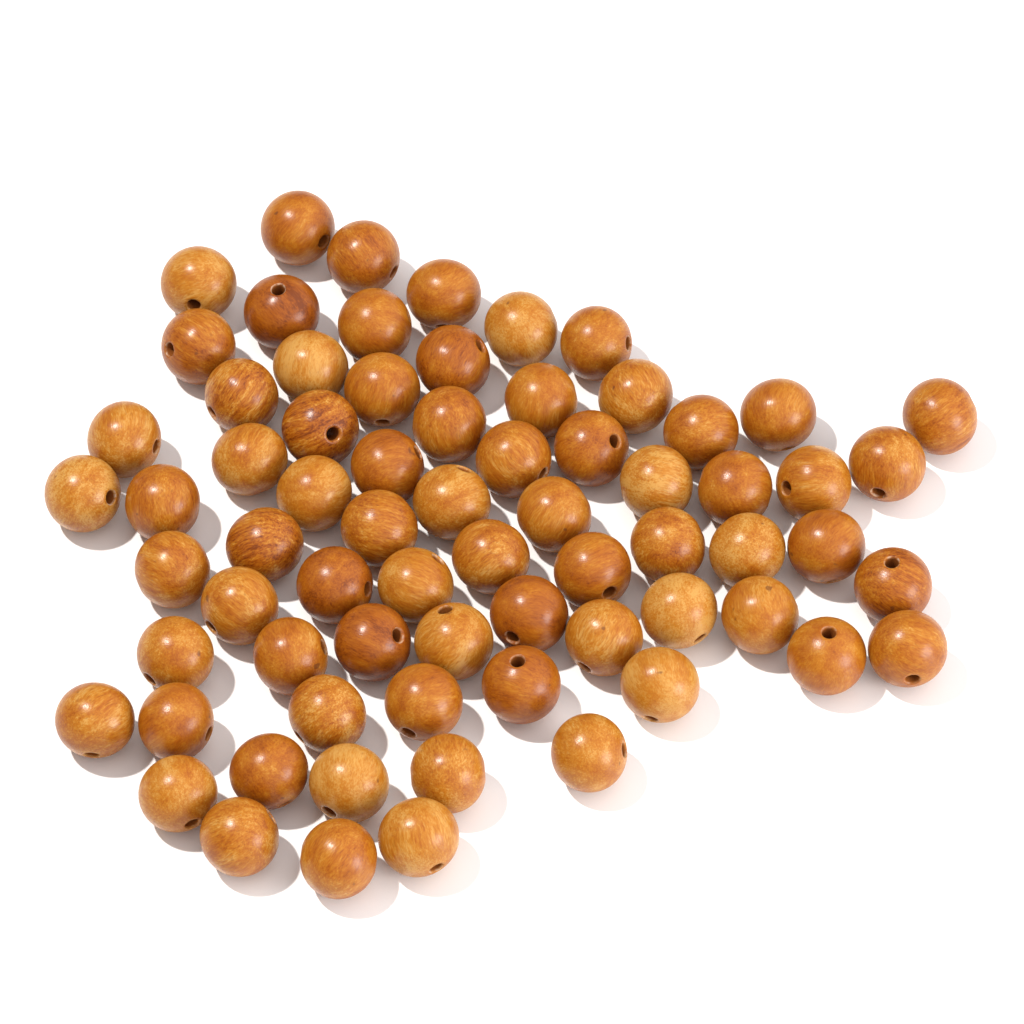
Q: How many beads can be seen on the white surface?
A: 70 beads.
